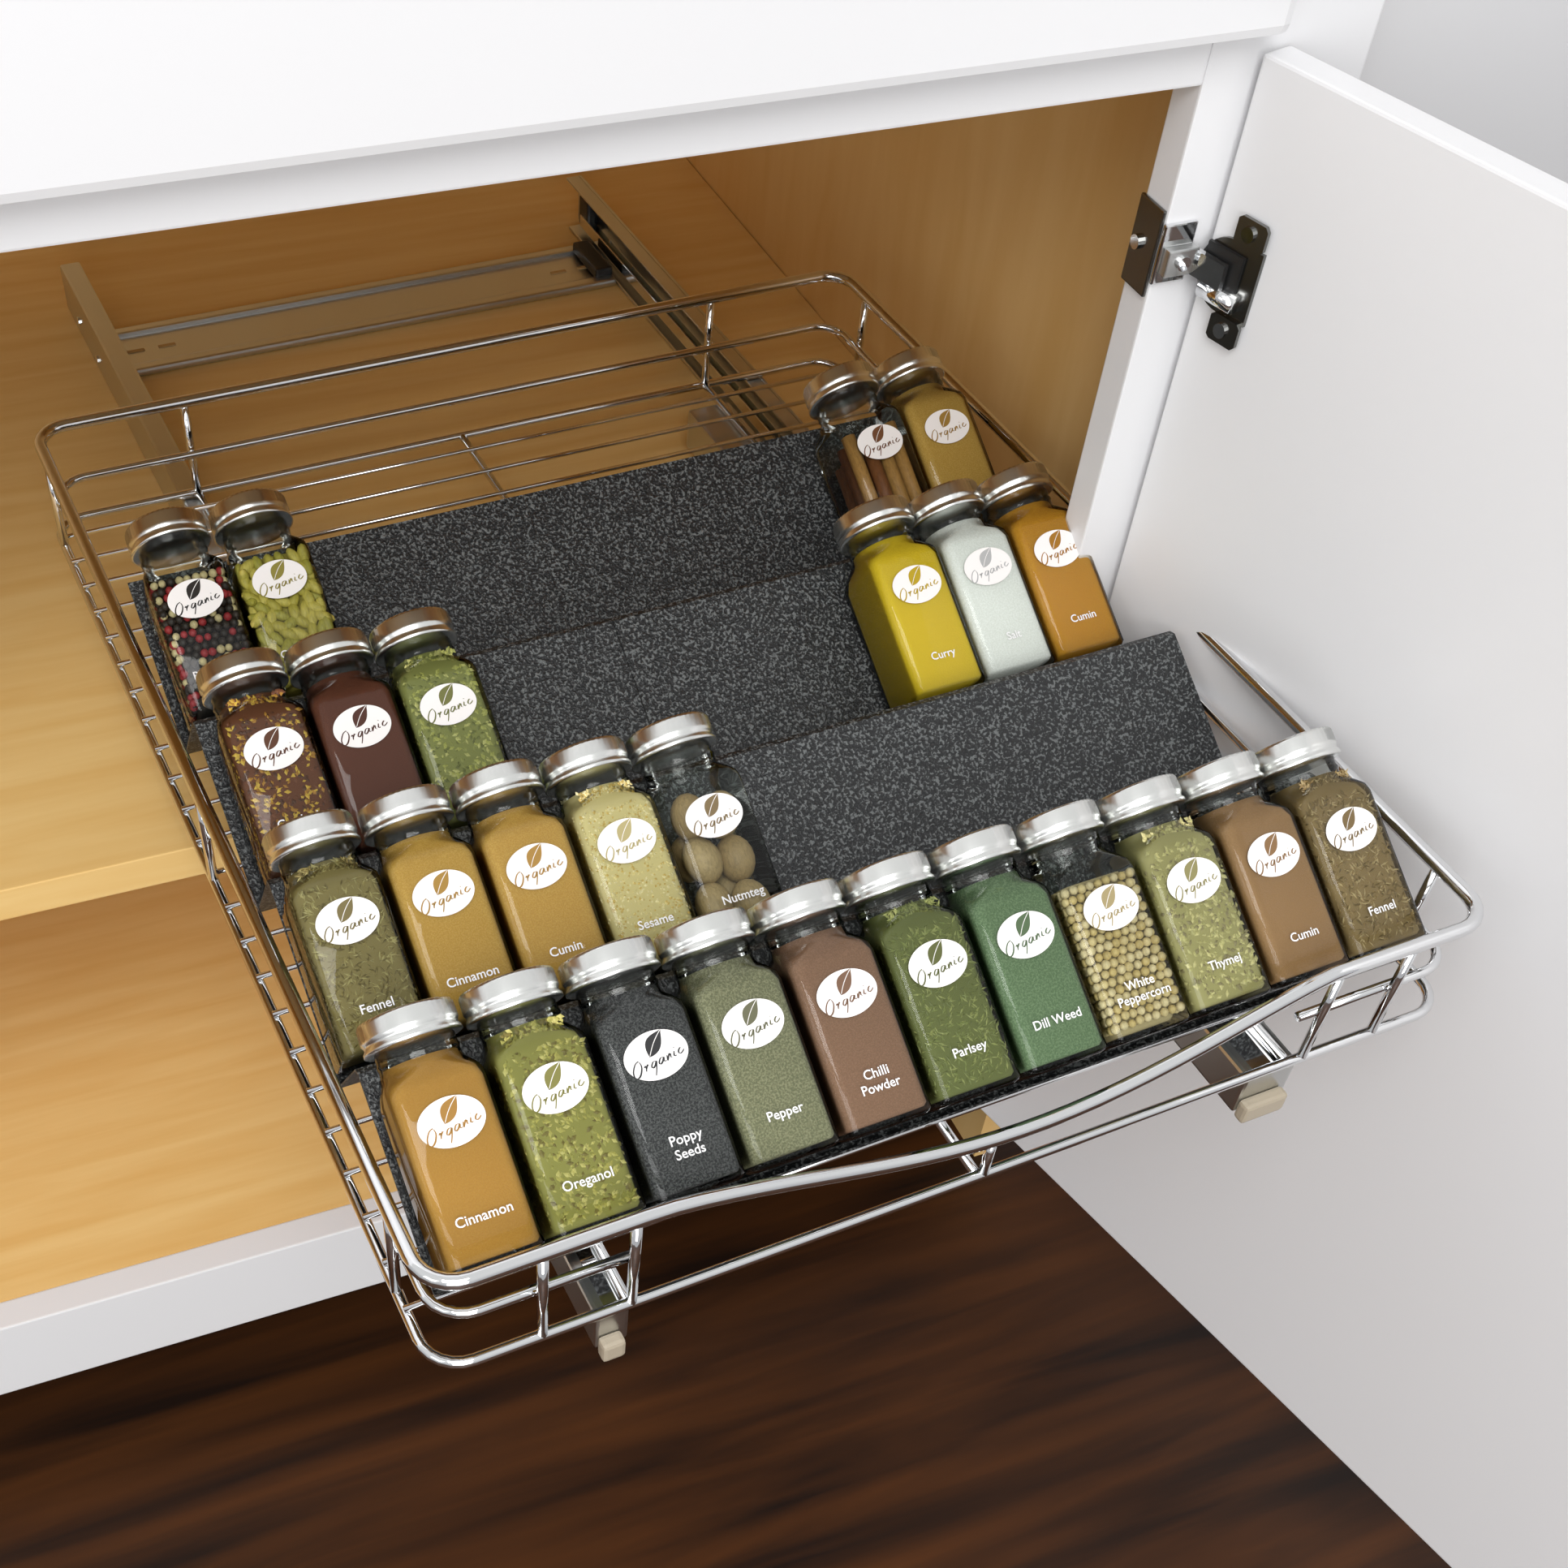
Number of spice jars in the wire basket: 26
